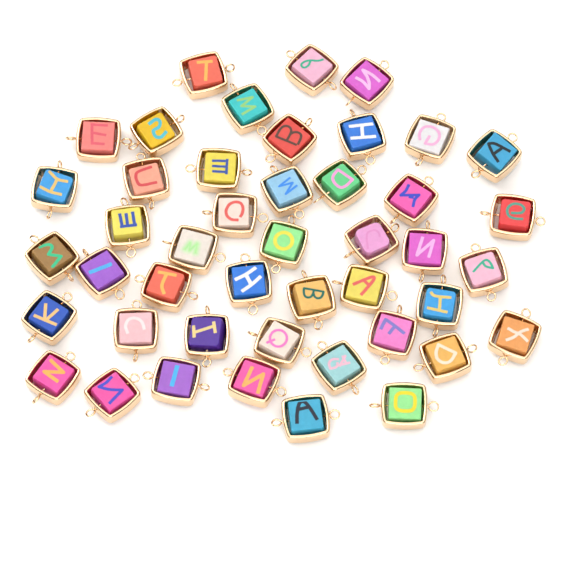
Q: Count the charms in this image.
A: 45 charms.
